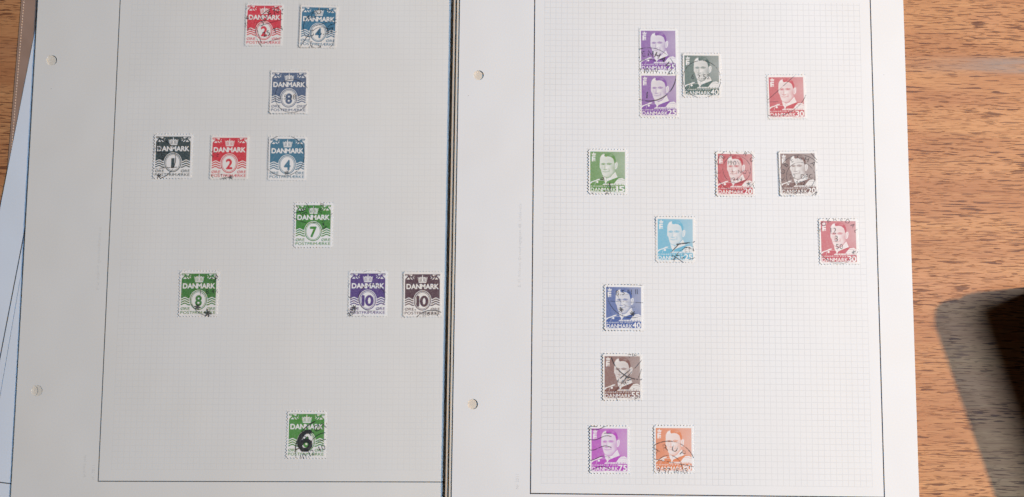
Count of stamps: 24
